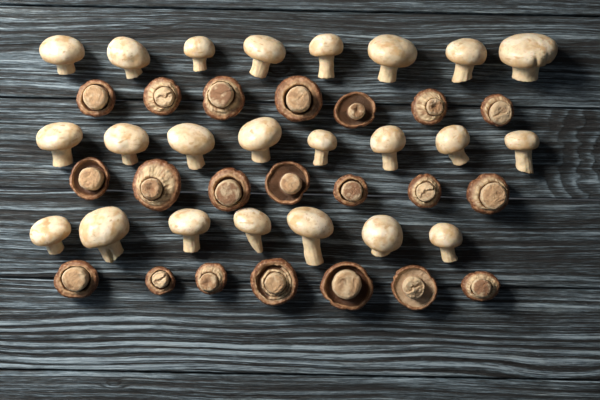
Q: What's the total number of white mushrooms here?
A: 23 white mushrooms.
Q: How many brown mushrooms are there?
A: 21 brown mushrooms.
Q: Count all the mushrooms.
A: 44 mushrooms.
